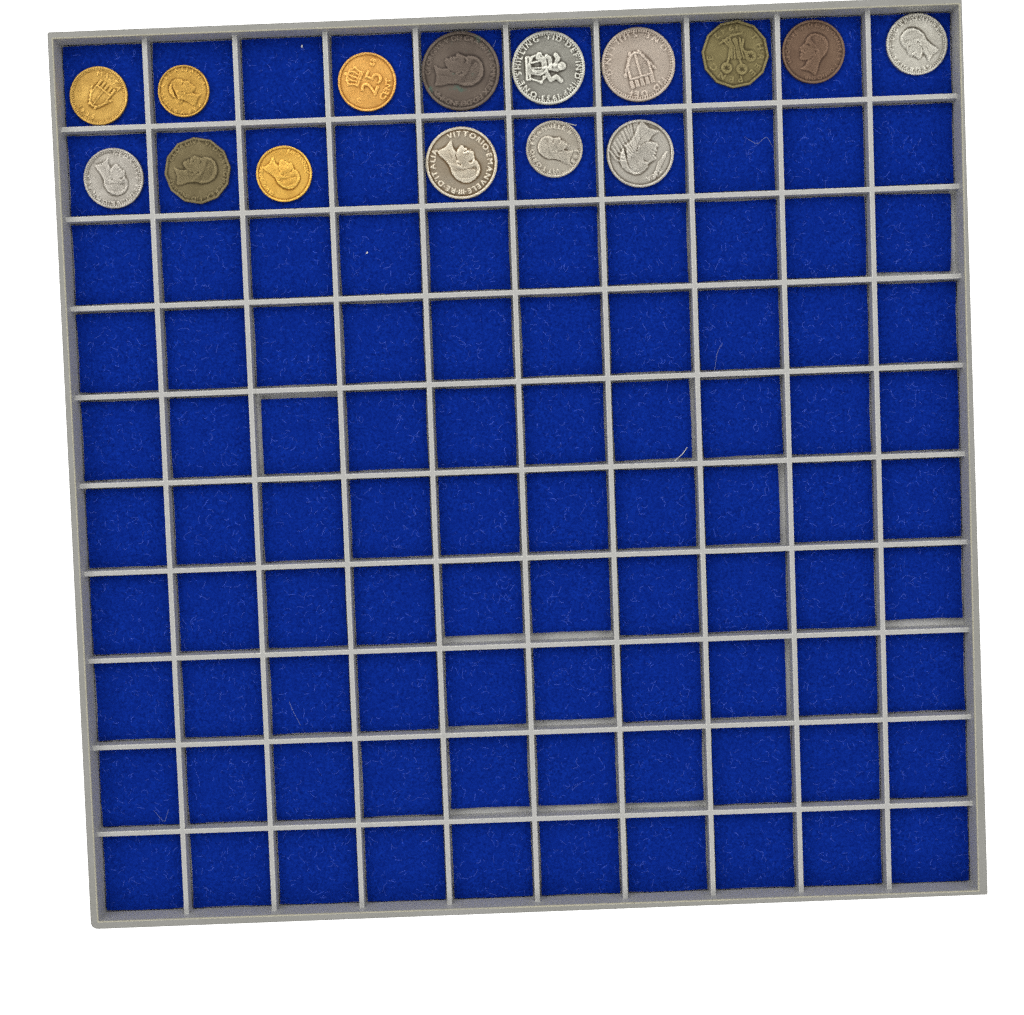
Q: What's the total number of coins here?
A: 15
